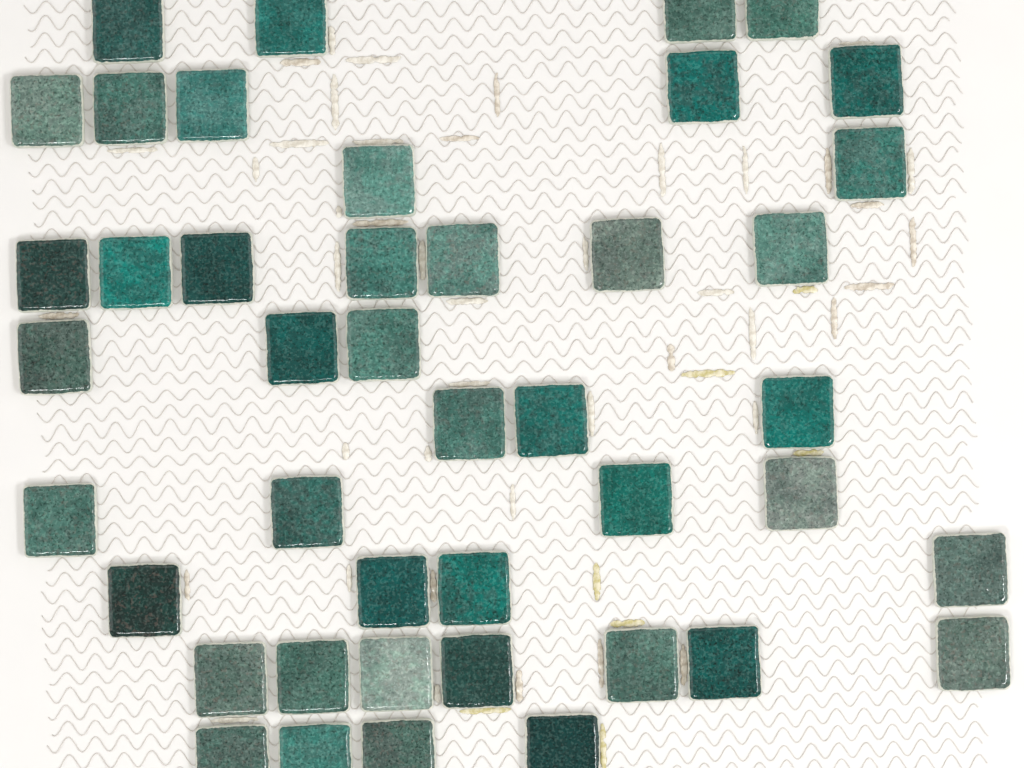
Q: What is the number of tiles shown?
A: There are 43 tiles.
